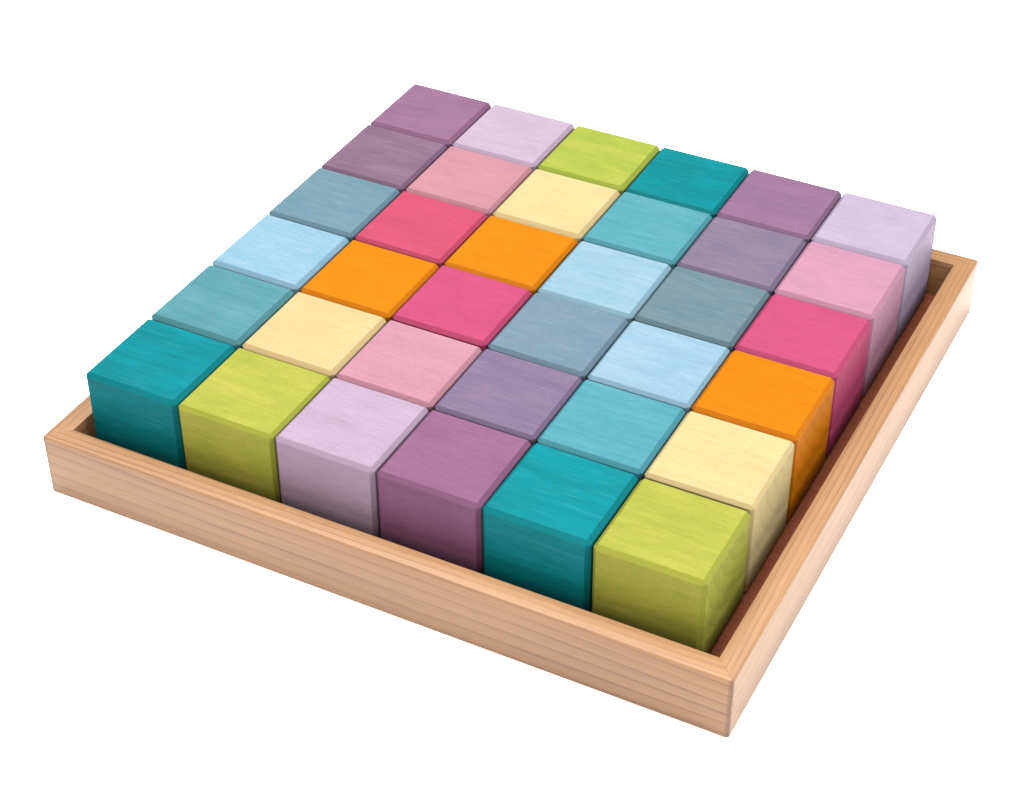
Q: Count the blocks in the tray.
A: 36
